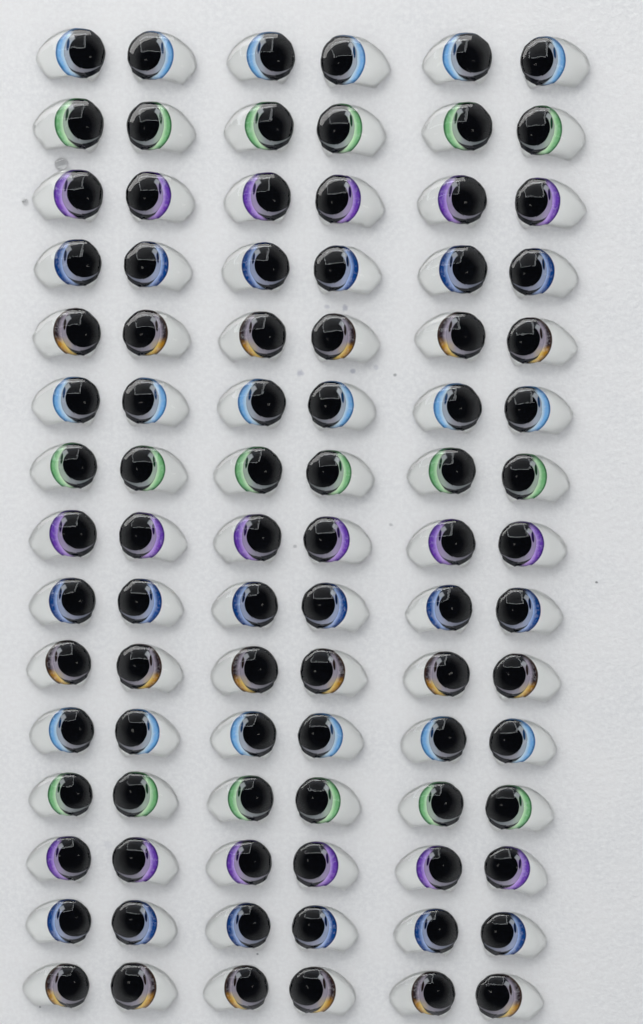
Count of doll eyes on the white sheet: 90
